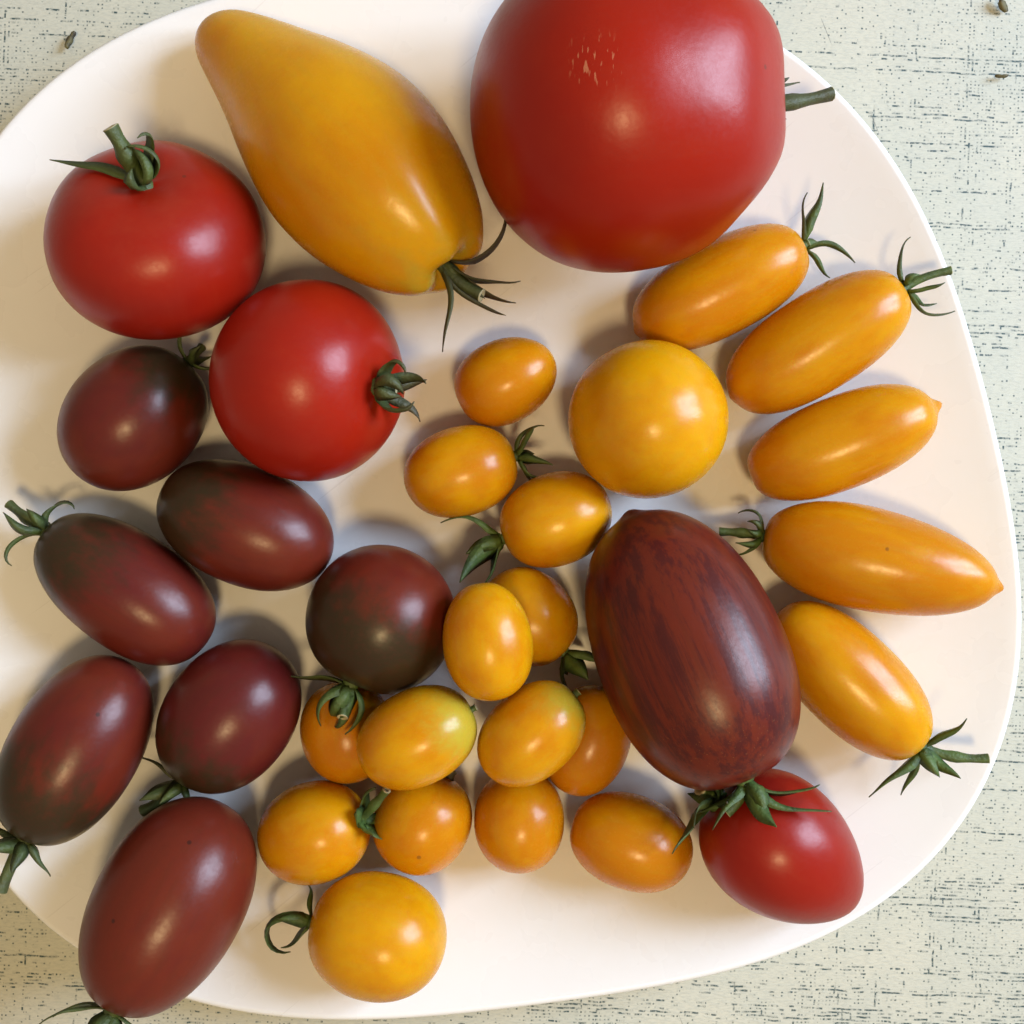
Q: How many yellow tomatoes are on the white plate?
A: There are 21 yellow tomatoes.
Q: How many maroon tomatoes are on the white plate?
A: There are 8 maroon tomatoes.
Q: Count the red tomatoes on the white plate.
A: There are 4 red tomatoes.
